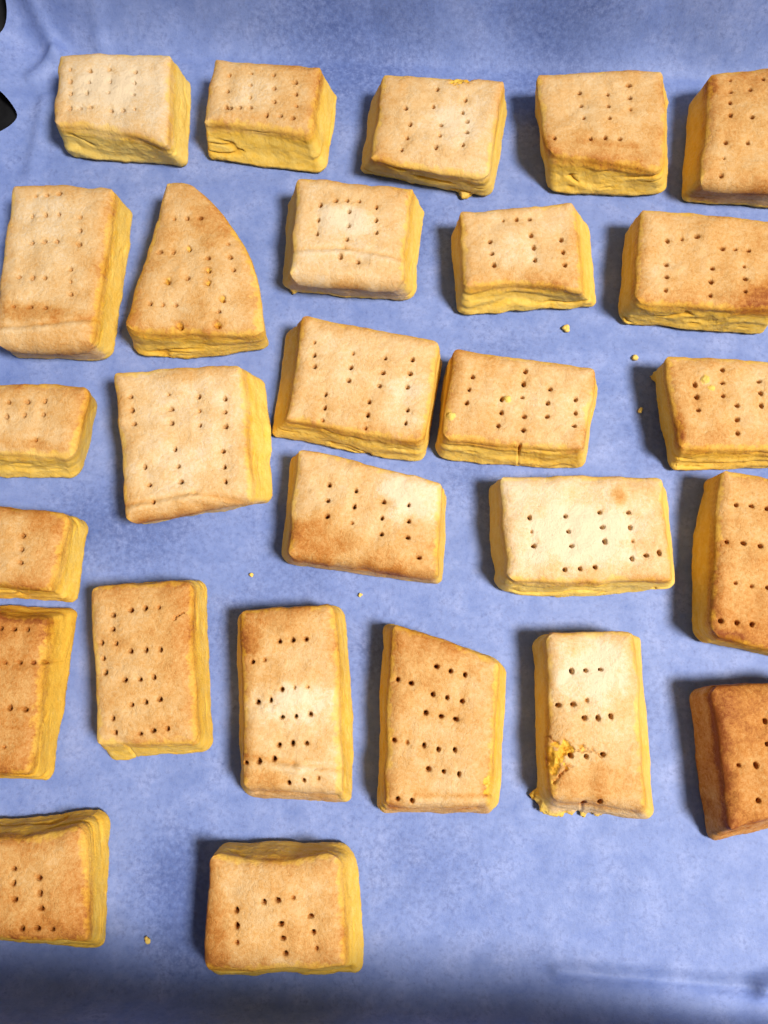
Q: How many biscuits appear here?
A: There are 27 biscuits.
